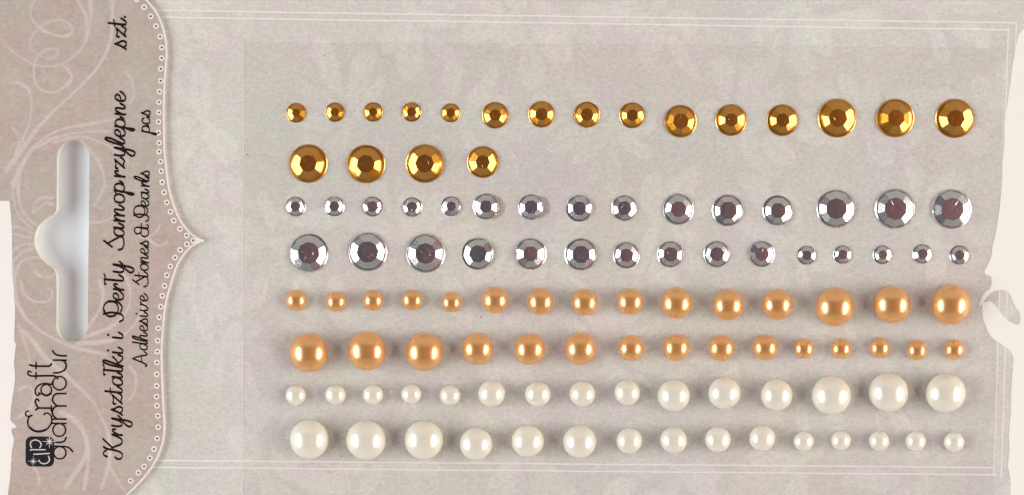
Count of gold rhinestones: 19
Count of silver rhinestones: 30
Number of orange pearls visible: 30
